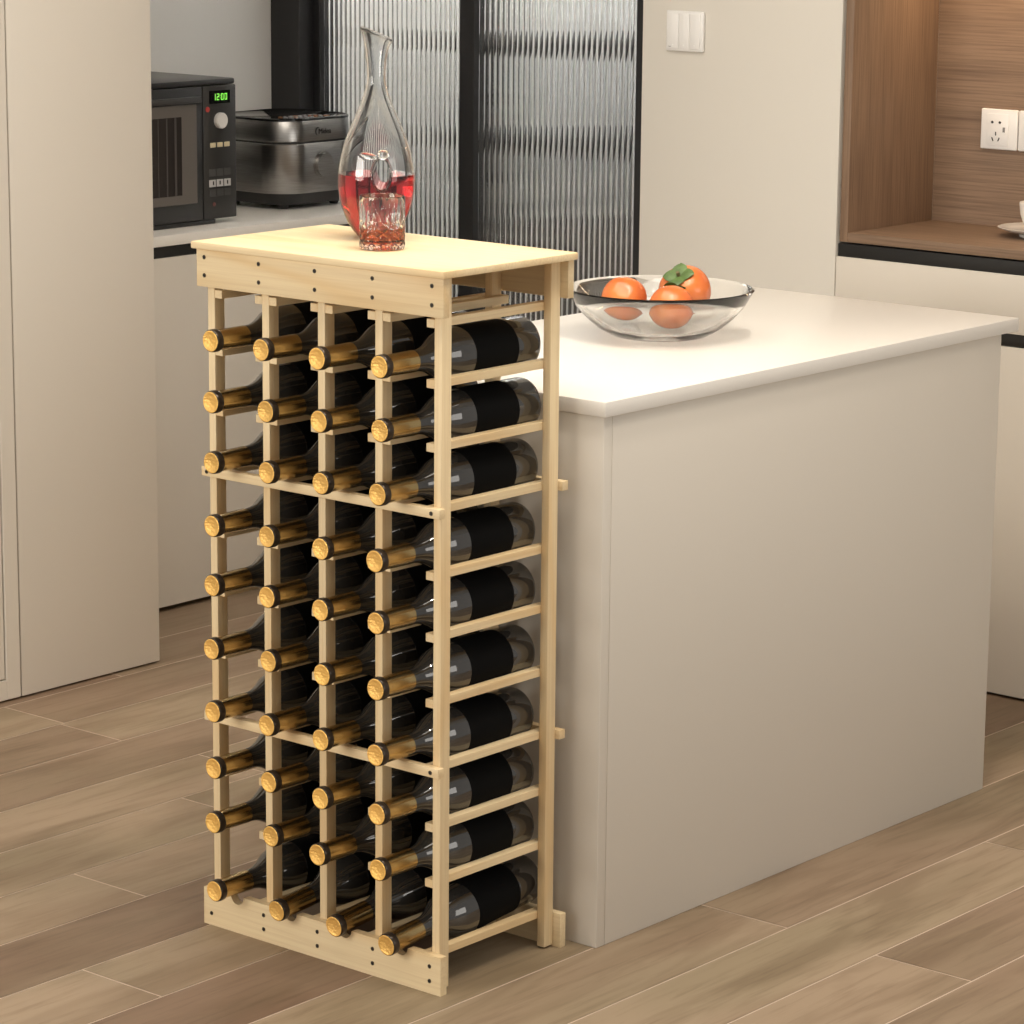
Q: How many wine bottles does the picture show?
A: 40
